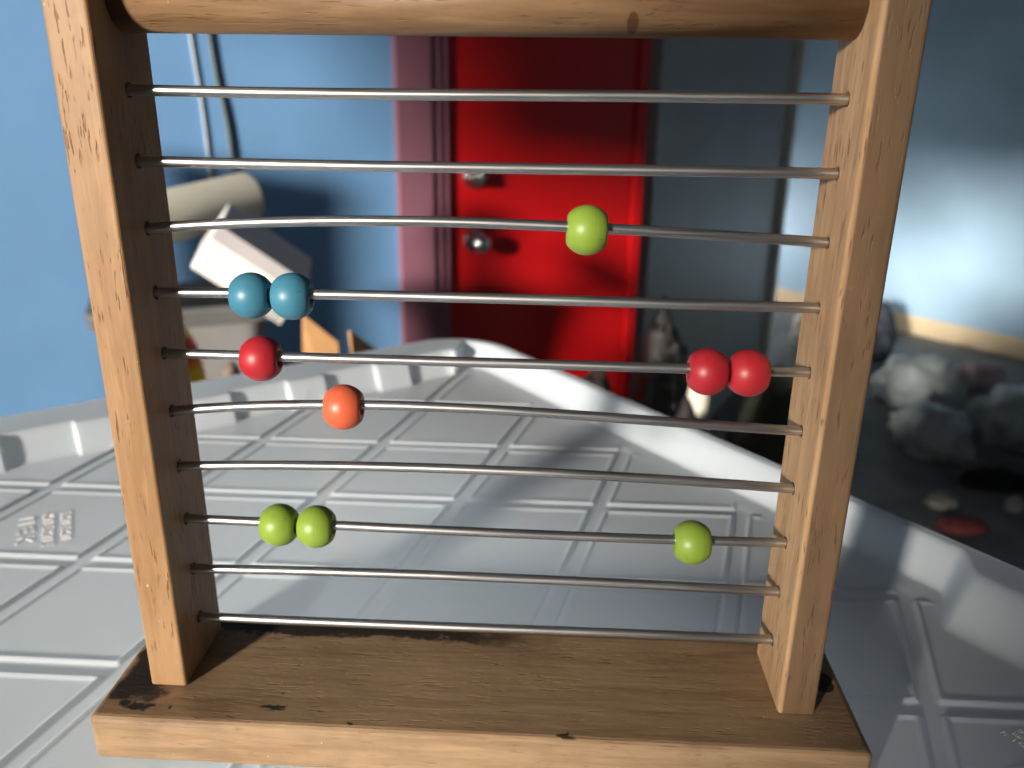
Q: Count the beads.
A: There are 10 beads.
